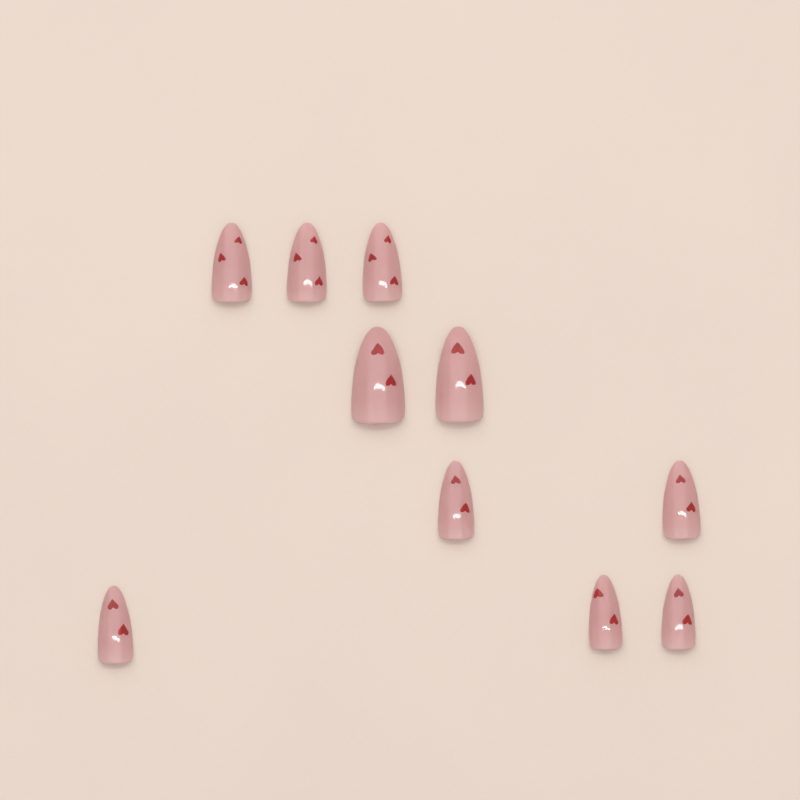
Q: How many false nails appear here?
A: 10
